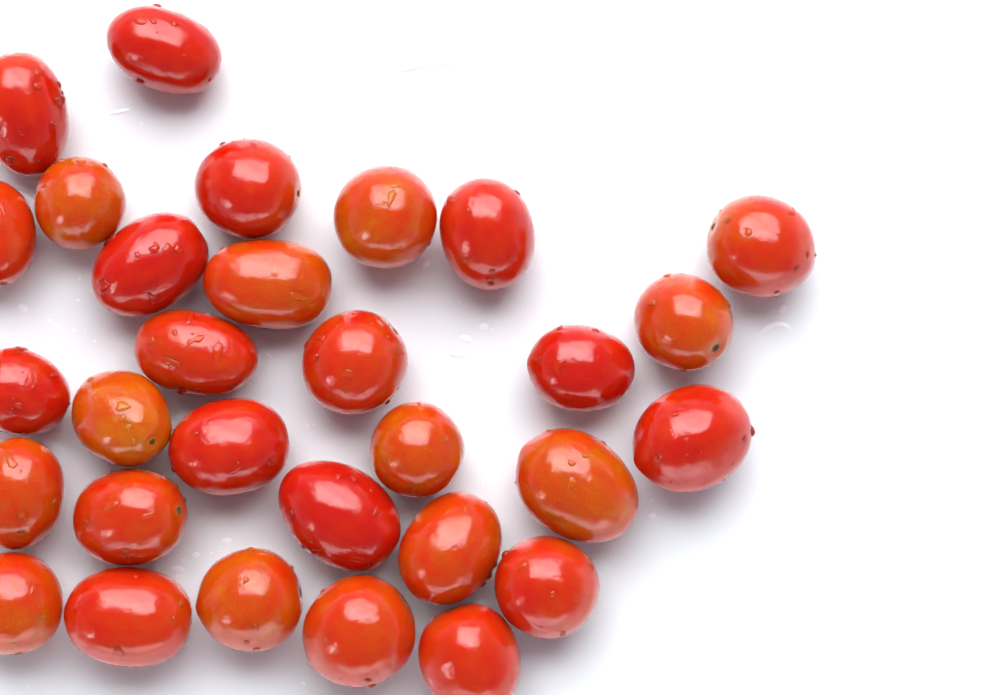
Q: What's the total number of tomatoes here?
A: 30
